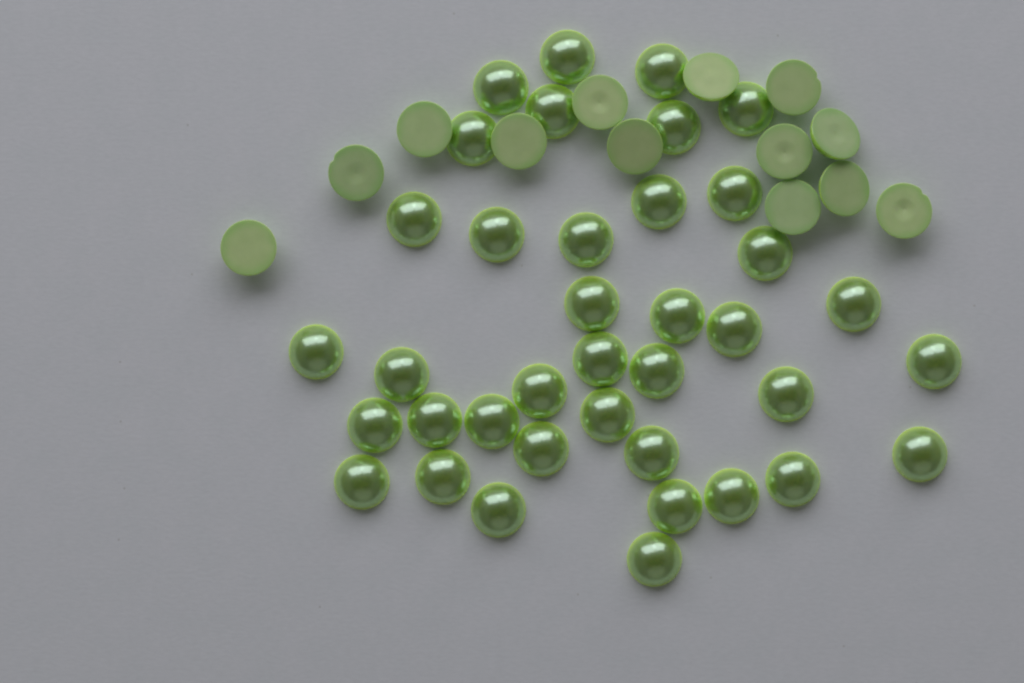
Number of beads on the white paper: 51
